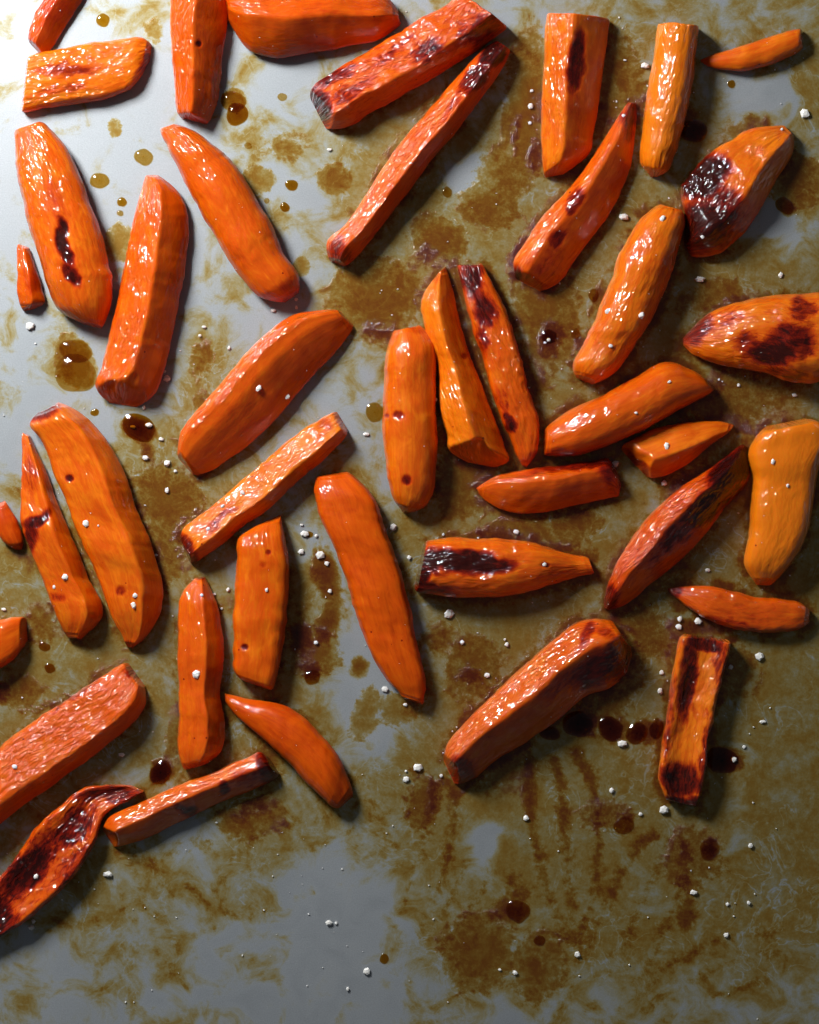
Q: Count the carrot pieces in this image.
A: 42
